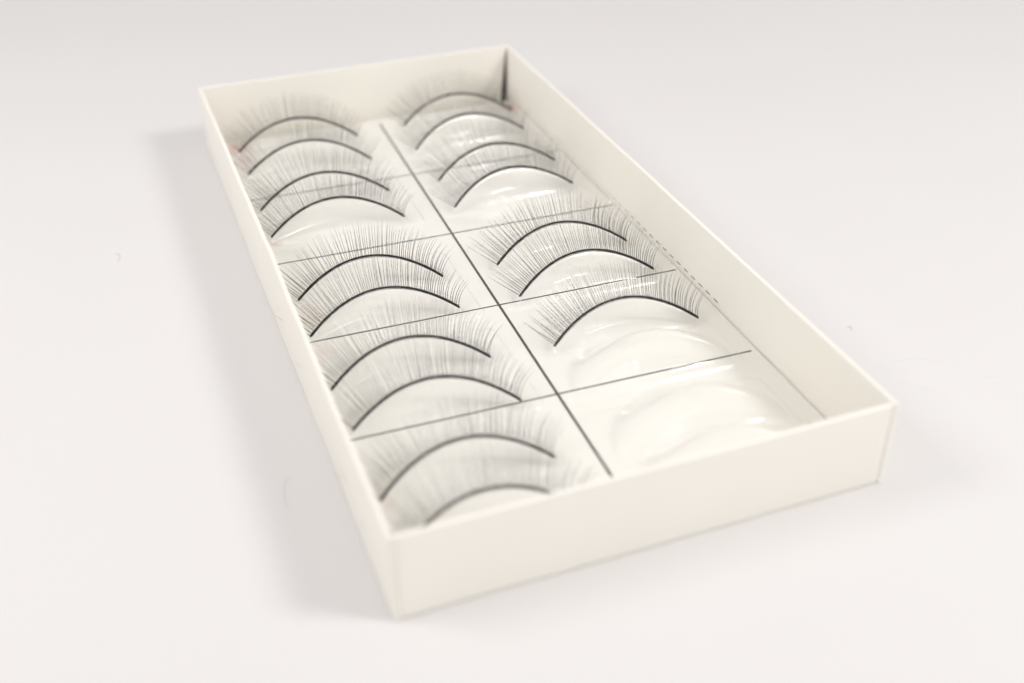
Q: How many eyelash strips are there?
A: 17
